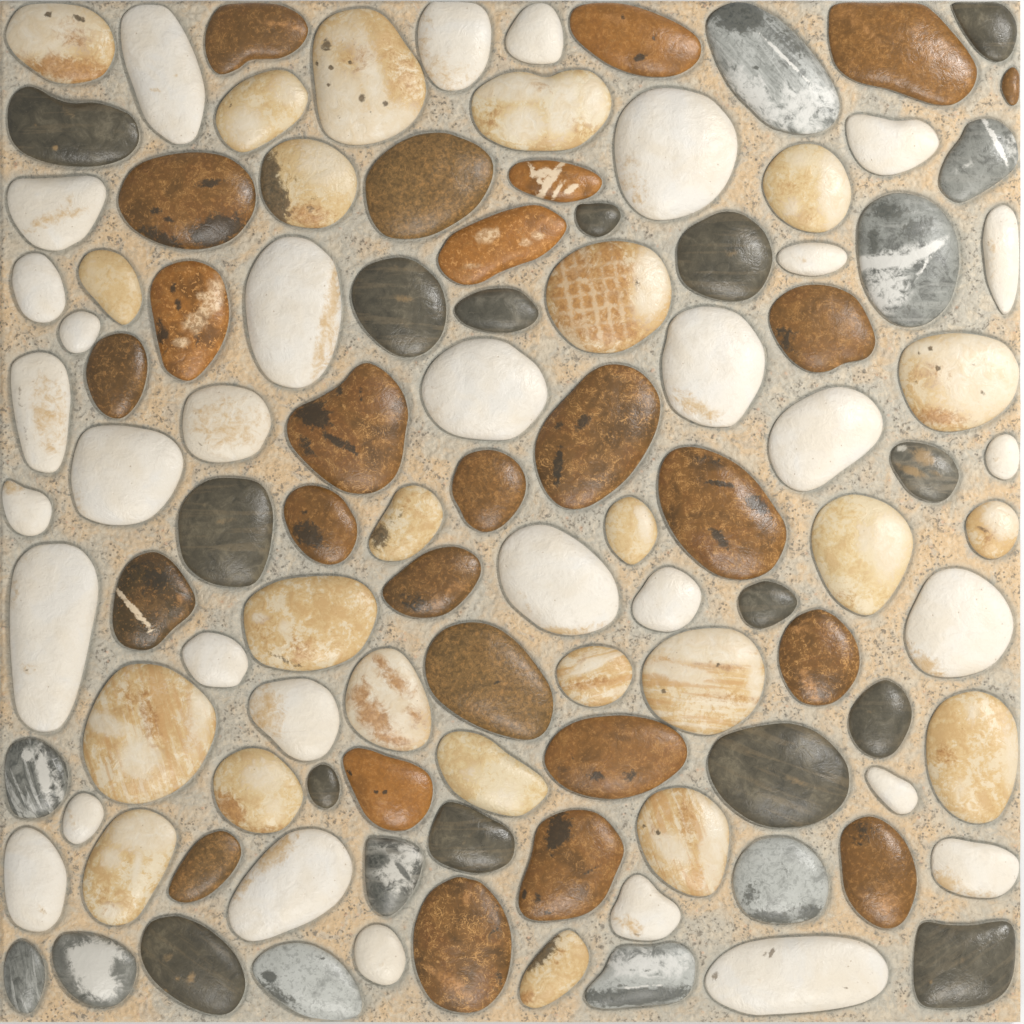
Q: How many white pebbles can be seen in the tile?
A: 33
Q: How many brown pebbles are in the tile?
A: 26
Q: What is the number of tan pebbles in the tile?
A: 24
